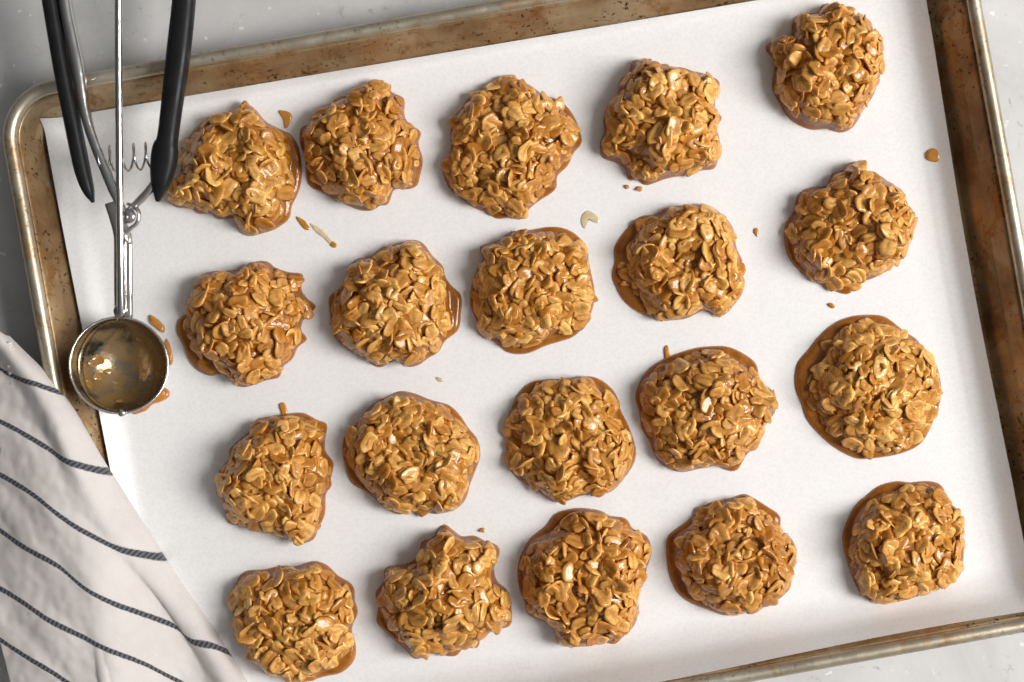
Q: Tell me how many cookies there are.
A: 20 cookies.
